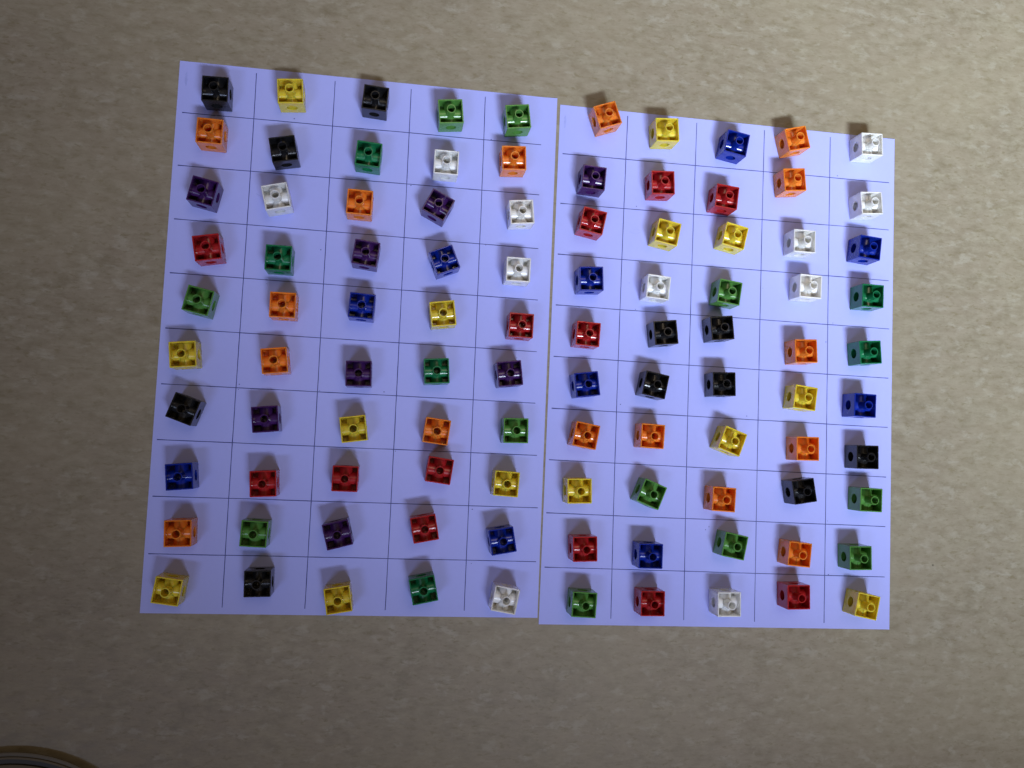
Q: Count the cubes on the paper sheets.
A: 100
